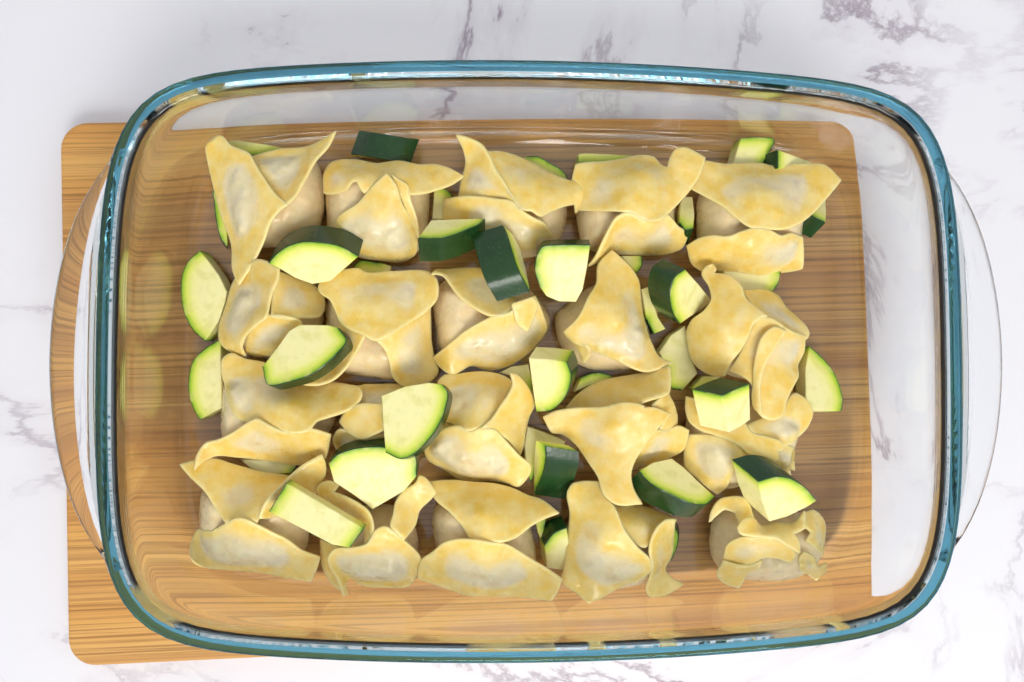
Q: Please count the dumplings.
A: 20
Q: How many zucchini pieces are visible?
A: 40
